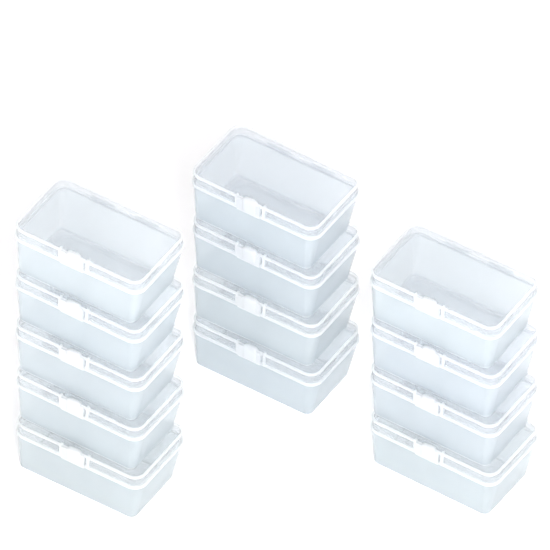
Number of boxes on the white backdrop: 13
